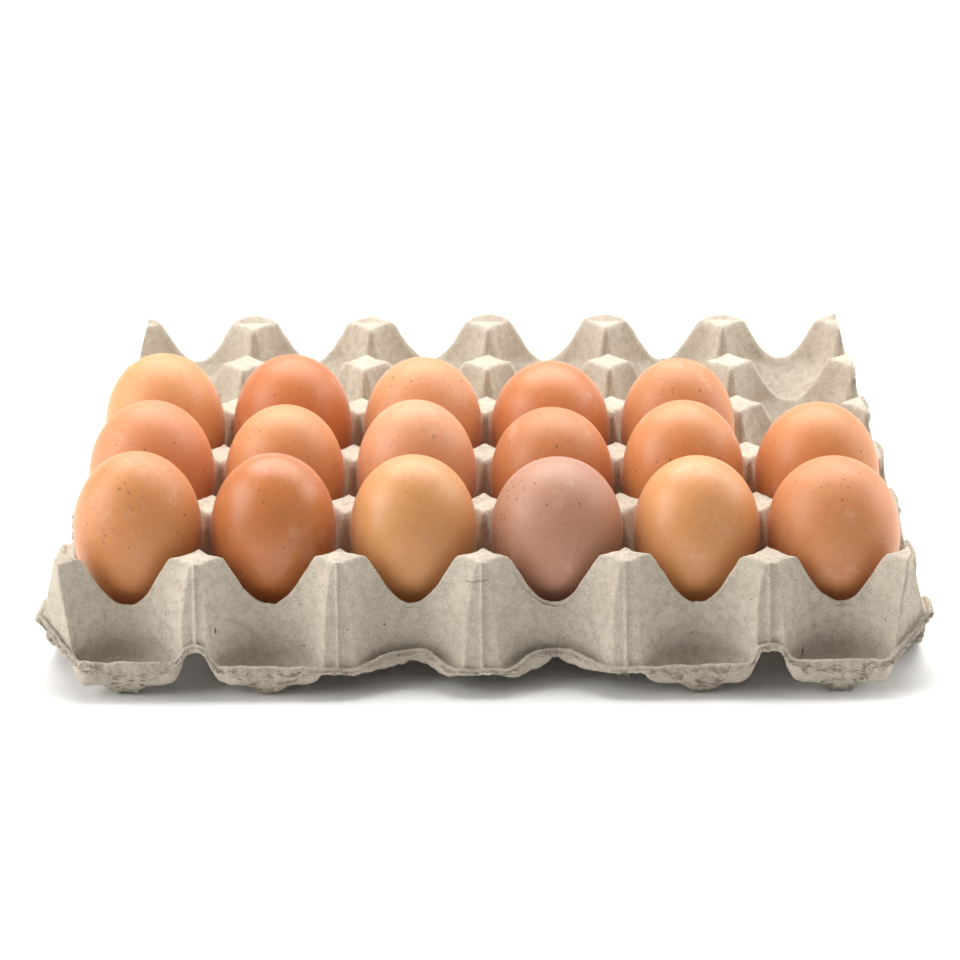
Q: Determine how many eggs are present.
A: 17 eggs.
